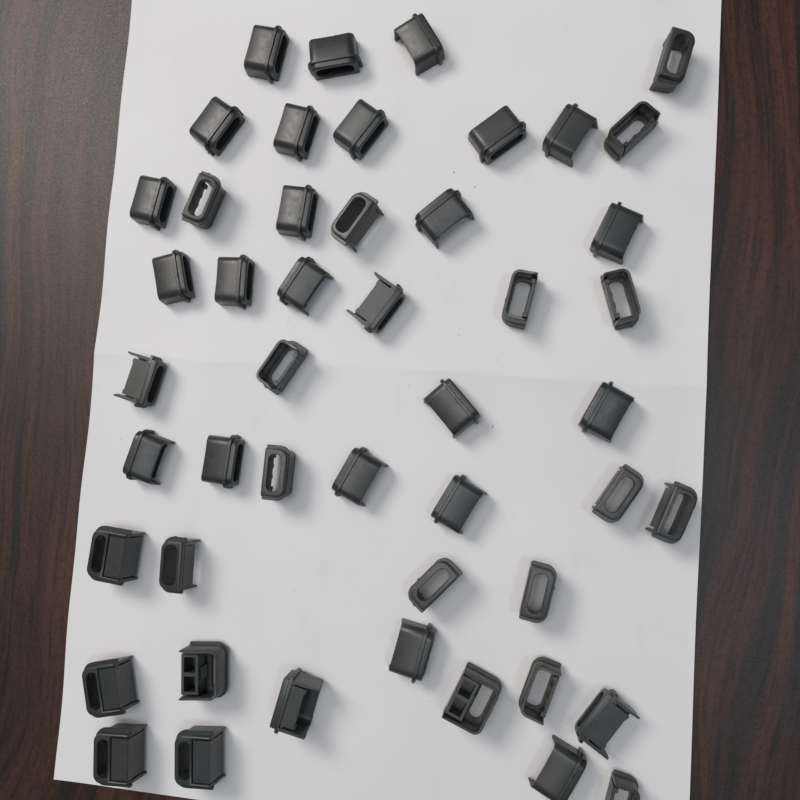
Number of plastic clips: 48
